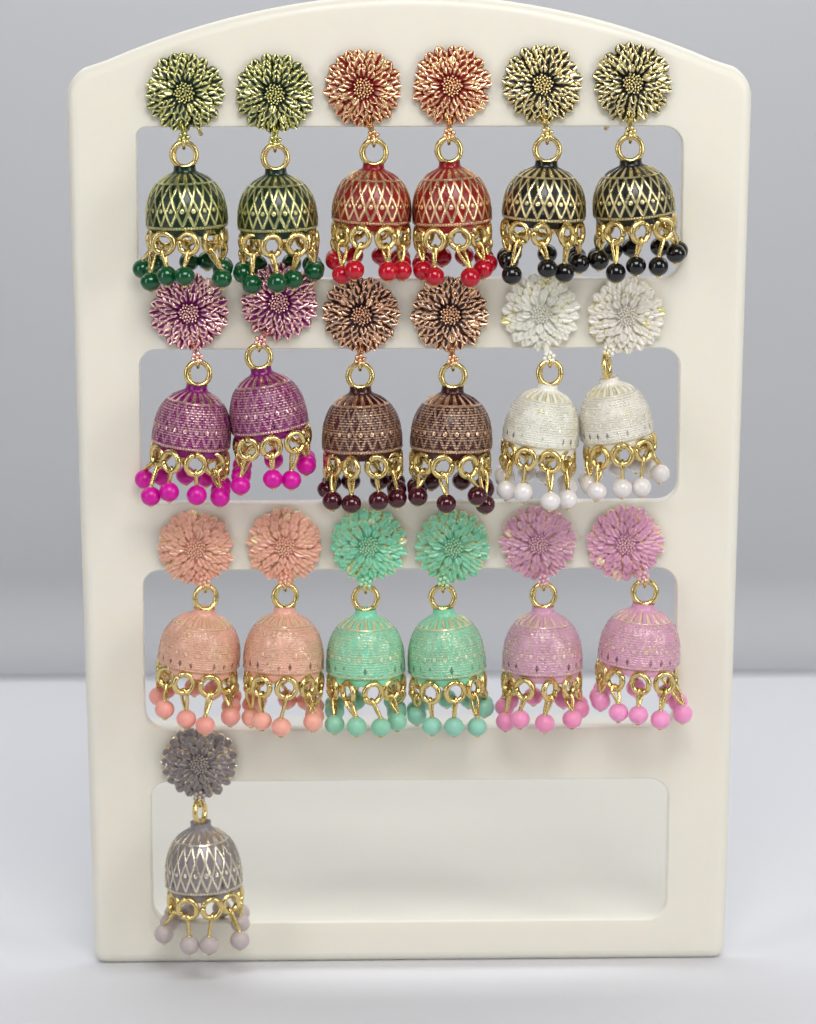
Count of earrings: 19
